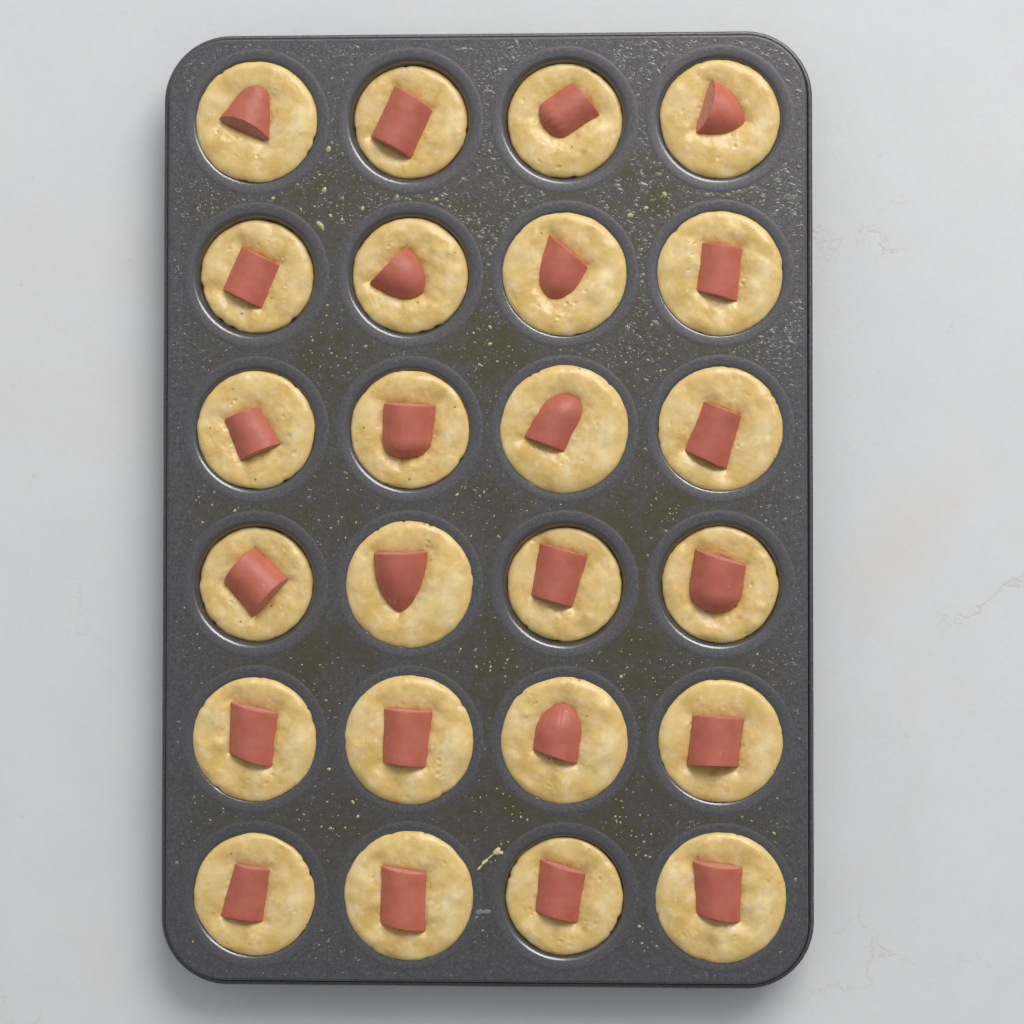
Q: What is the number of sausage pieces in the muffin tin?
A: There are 24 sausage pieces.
